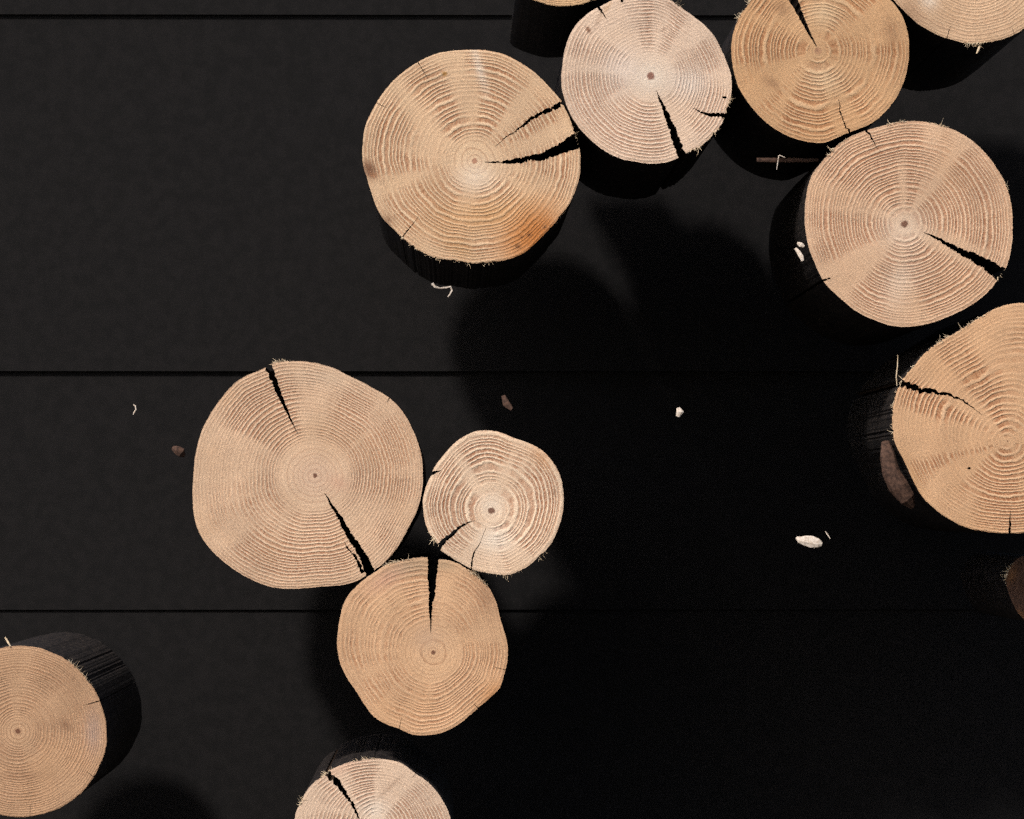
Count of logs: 13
